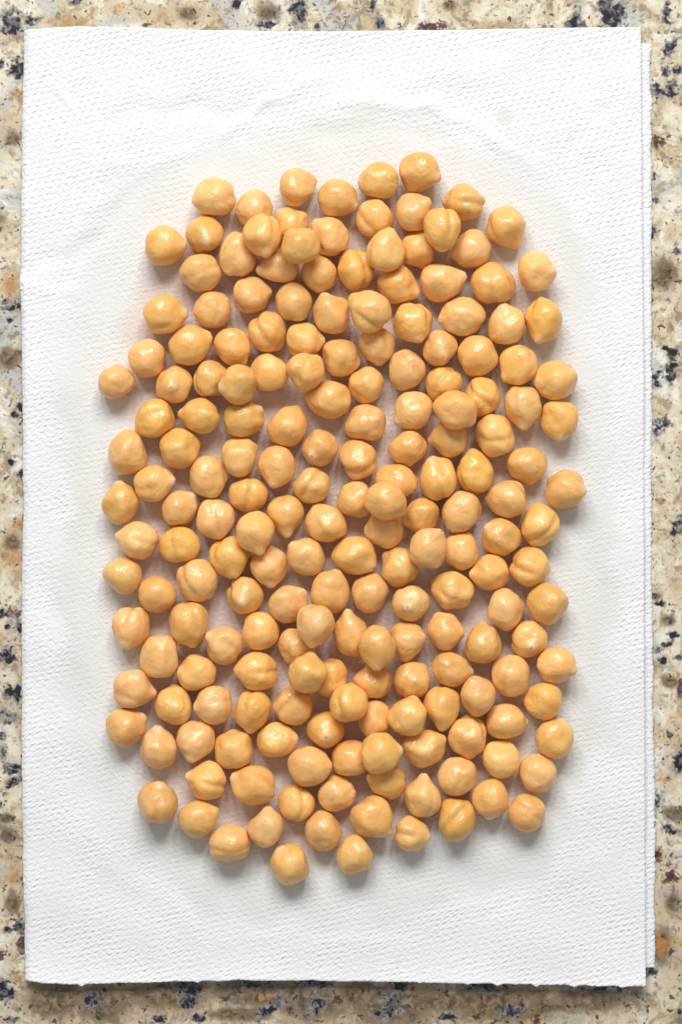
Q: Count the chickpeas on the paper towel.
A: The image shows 191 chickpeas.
